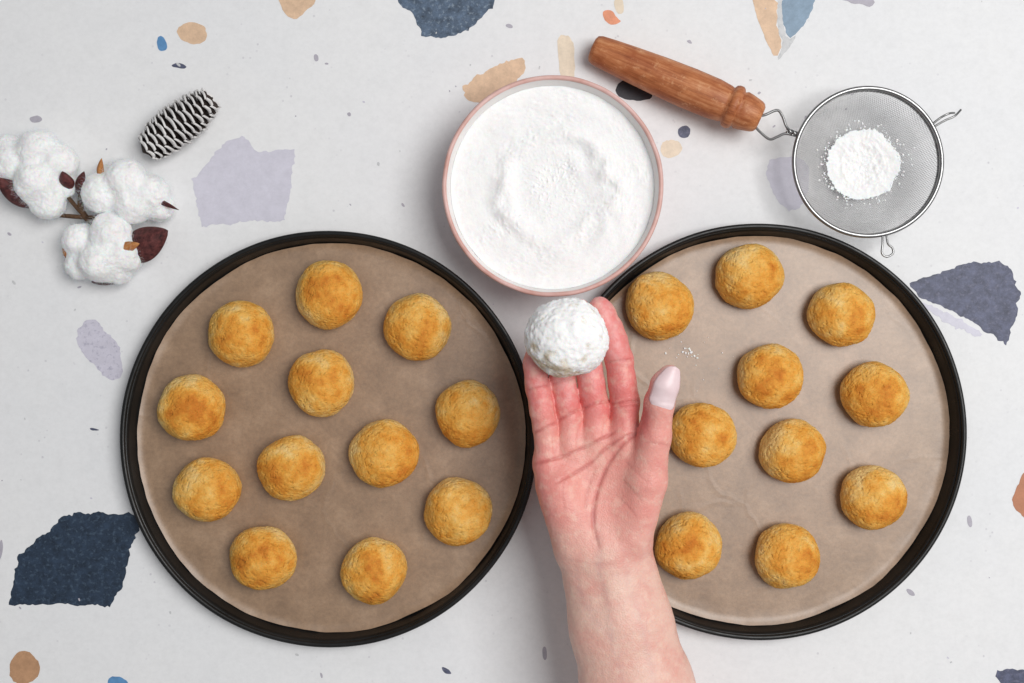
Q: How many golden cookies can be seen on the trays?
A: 22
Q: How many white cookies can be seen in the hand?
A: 1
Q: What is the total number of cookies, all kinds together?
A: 23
